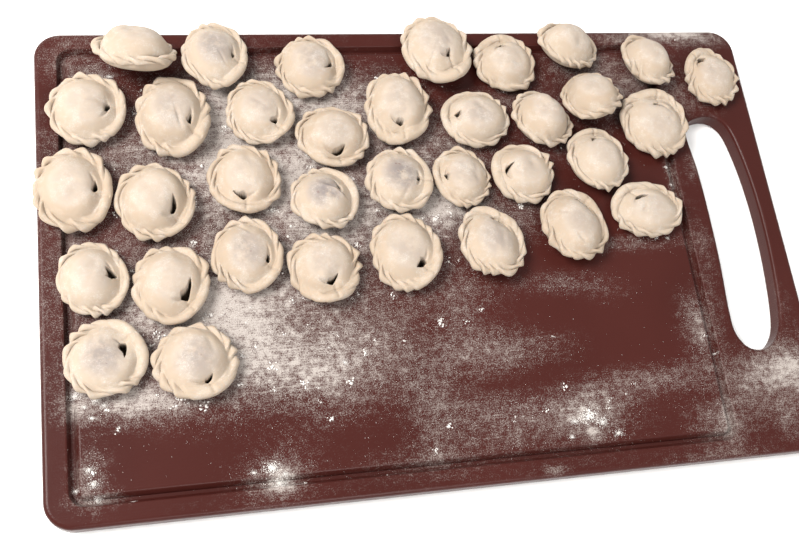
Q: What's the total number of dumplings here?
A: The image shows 35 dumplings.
